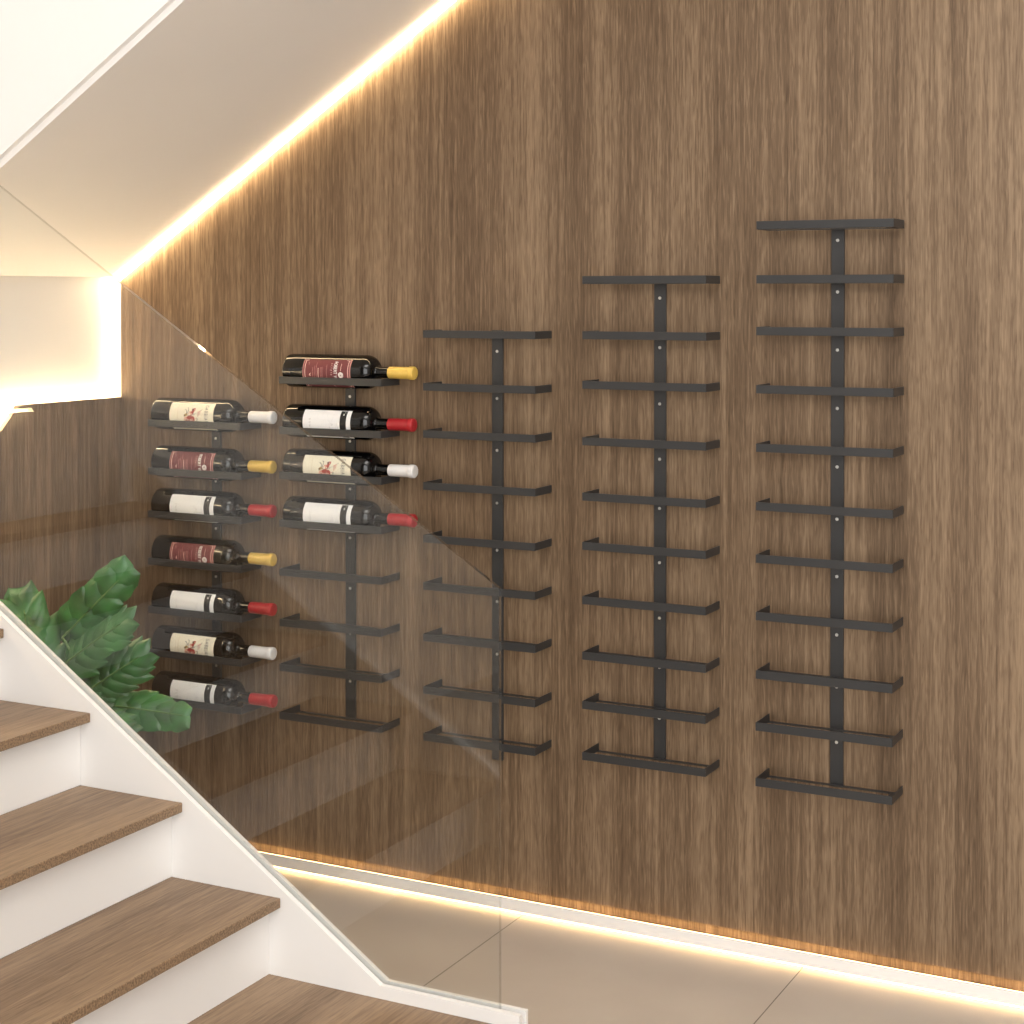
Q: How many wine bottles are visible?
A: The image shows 11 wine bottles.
